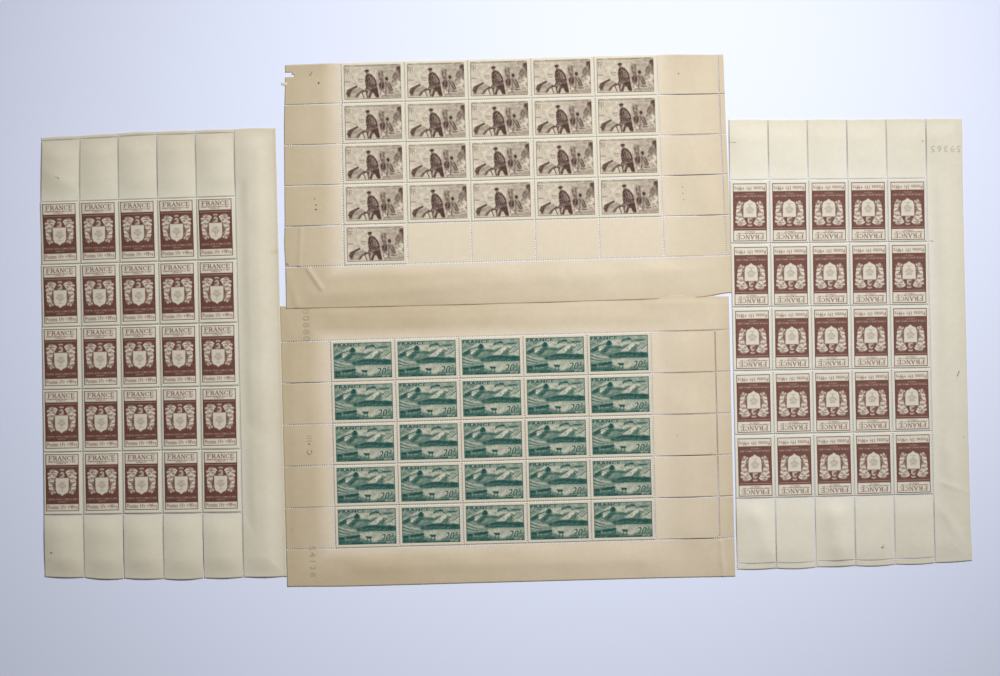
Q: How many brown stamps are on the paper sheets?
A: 71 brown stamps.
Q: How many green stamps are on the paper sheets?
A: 25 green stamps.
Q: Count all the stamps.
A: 96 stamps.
